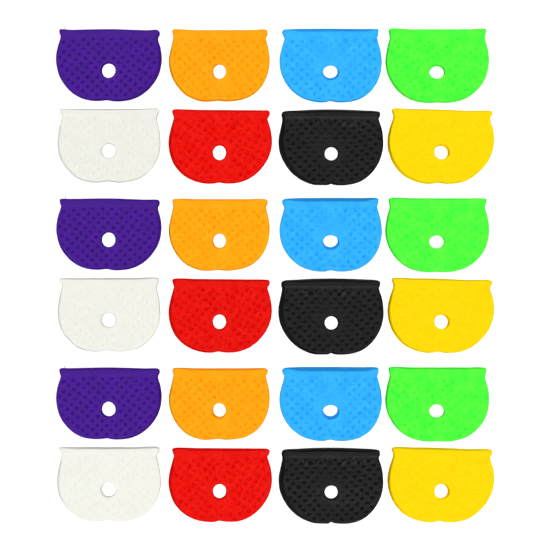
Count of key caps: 24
